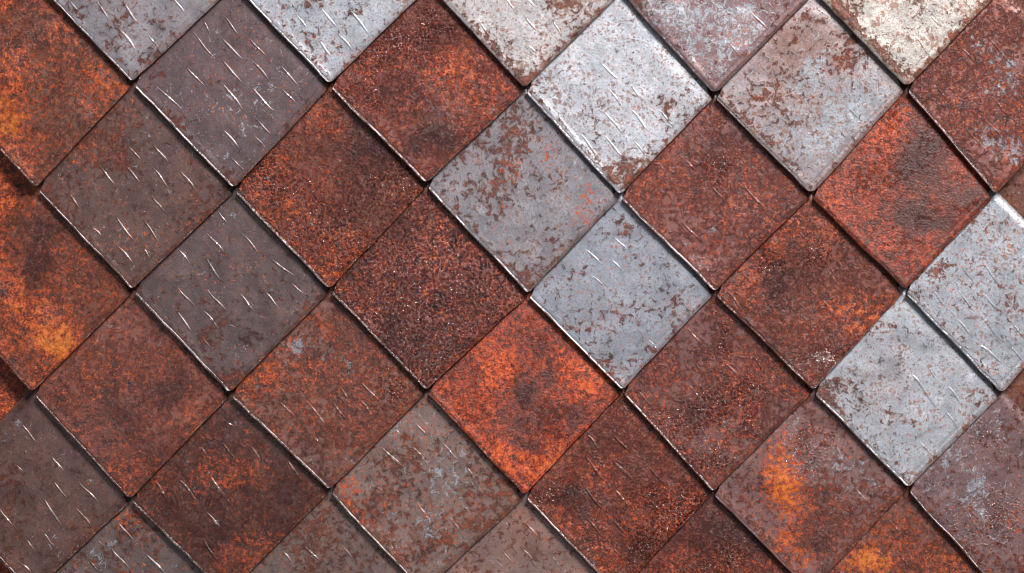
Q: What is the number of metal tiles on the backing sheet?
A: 38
